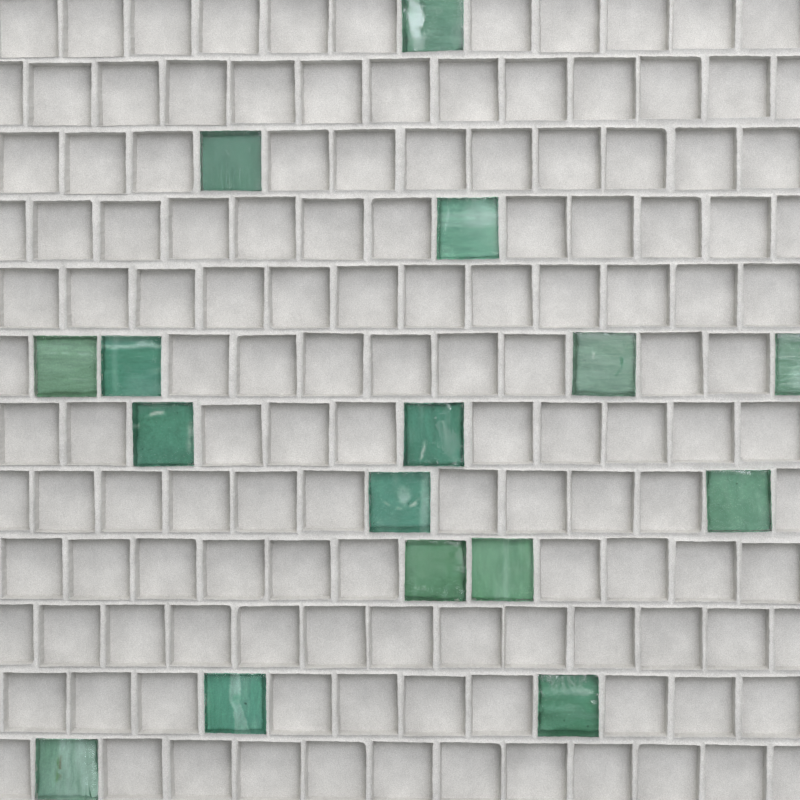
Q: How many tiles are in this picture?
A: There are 16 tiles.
